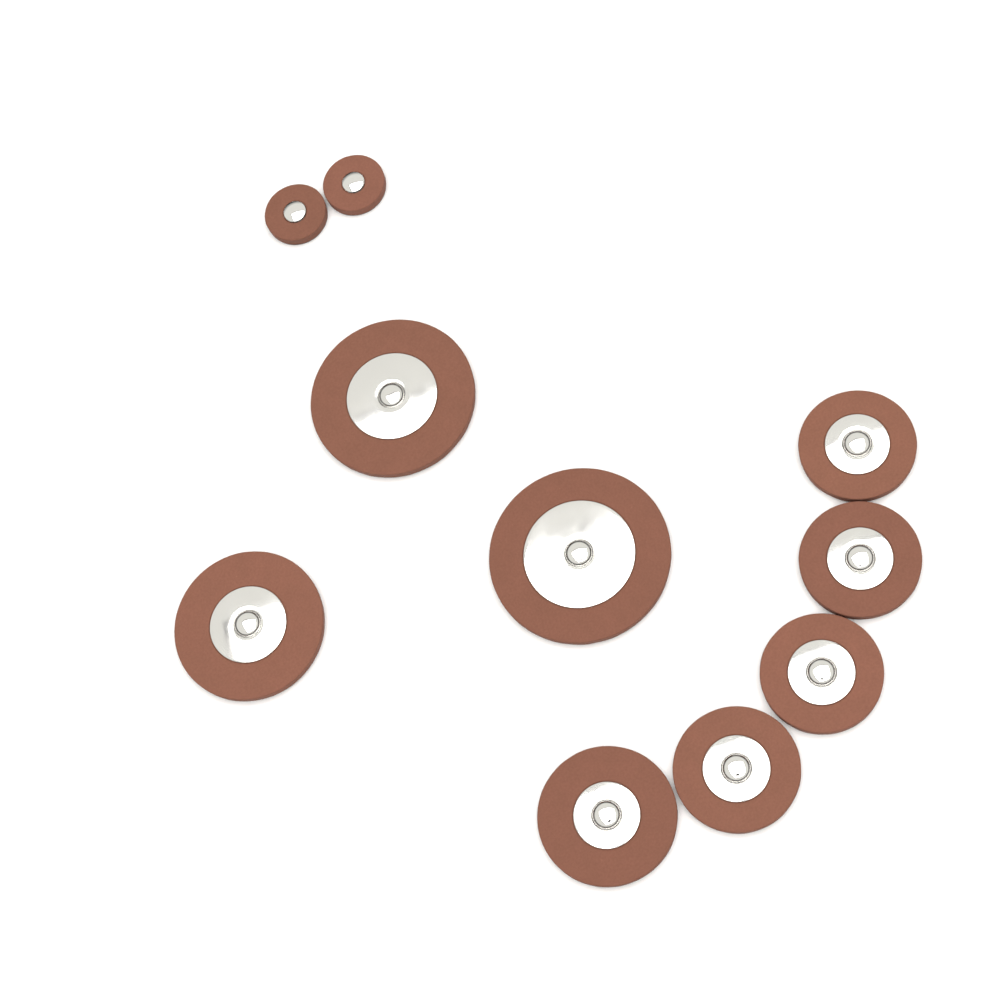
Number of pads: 10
